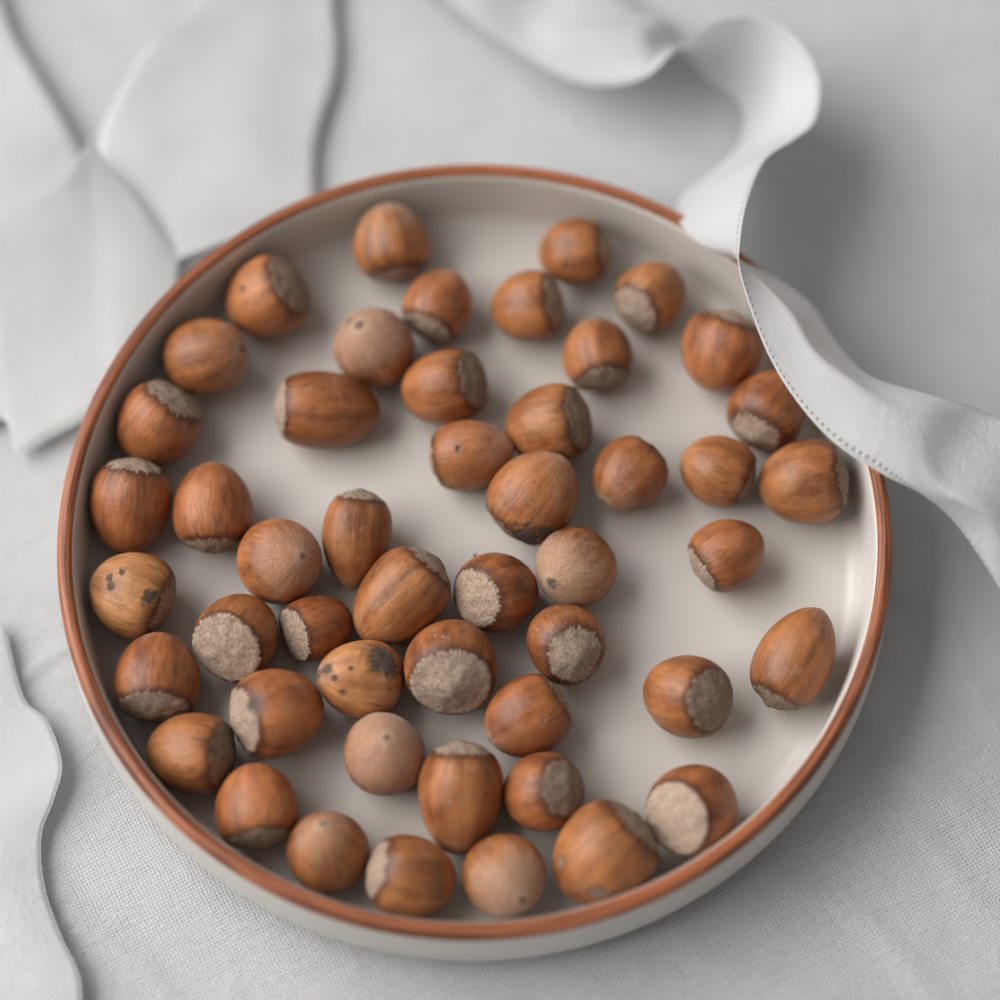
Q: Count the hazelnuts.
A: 49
